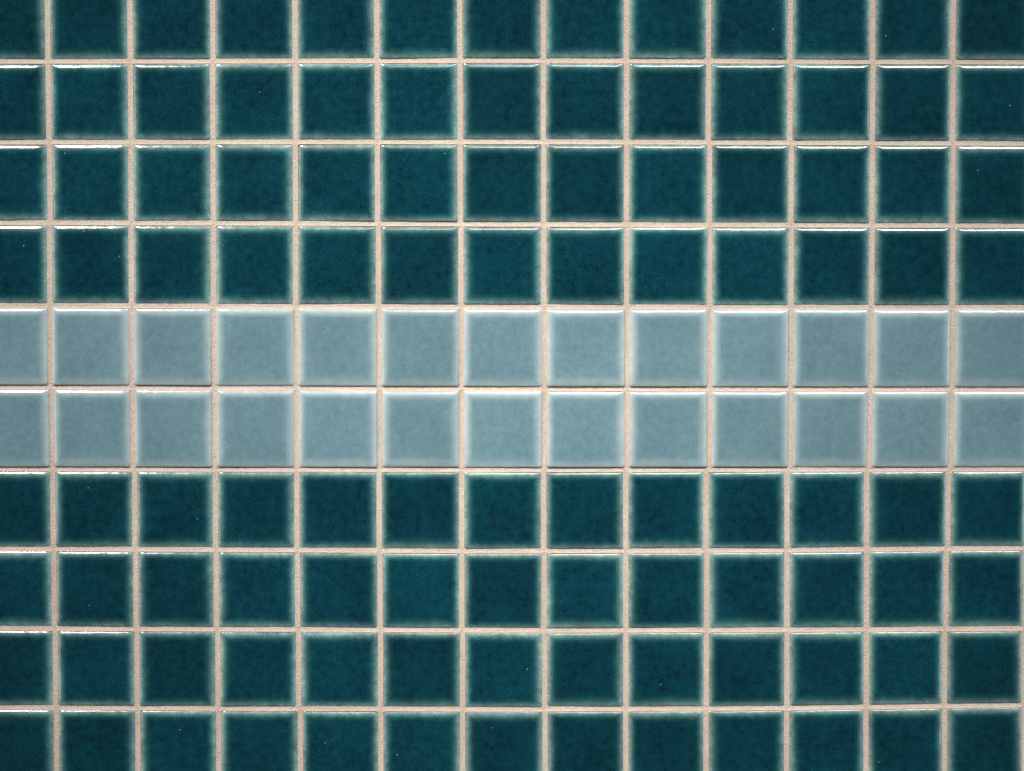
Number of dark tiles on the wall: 104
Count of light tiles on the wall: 26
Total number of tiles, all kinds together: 130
